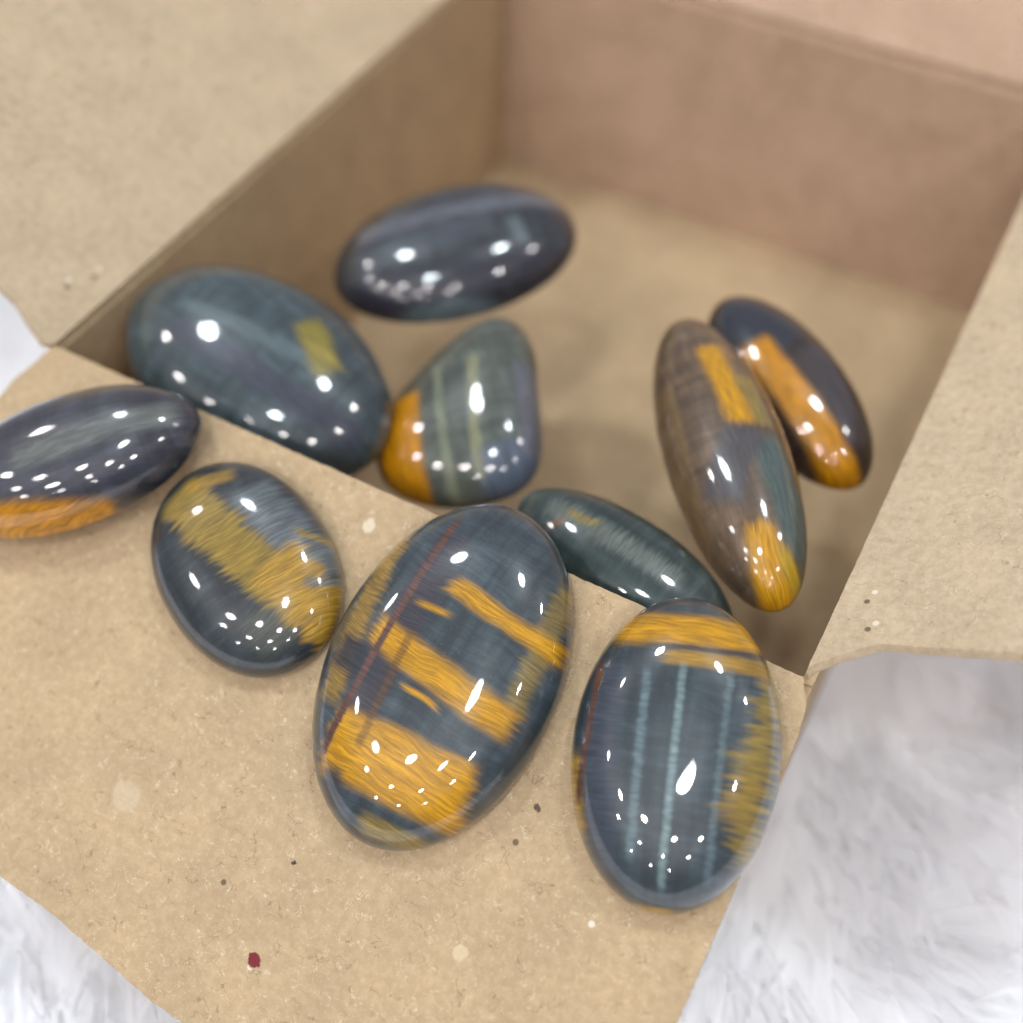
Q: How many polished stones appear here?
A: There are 10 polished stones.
